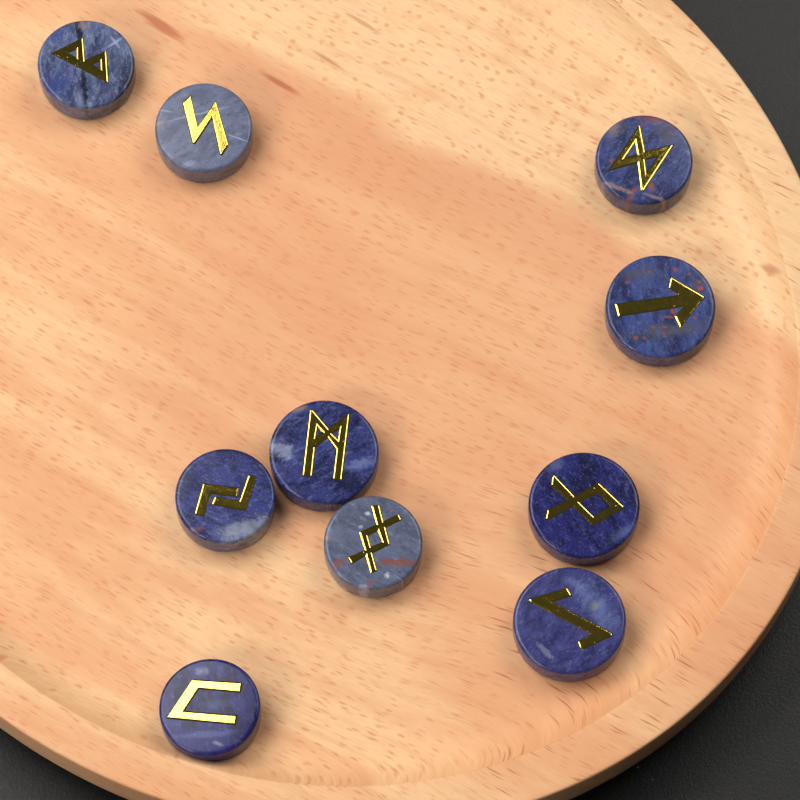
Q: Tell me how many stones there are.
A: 10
